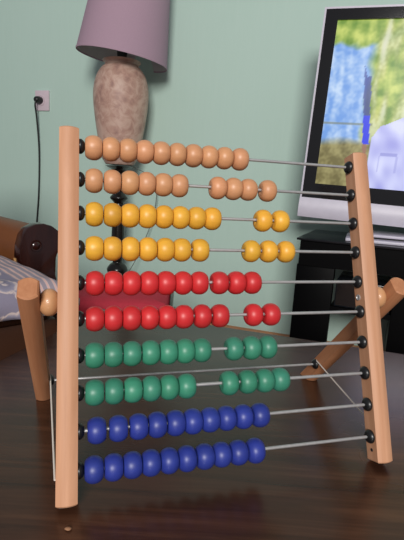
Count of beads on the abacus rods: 100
